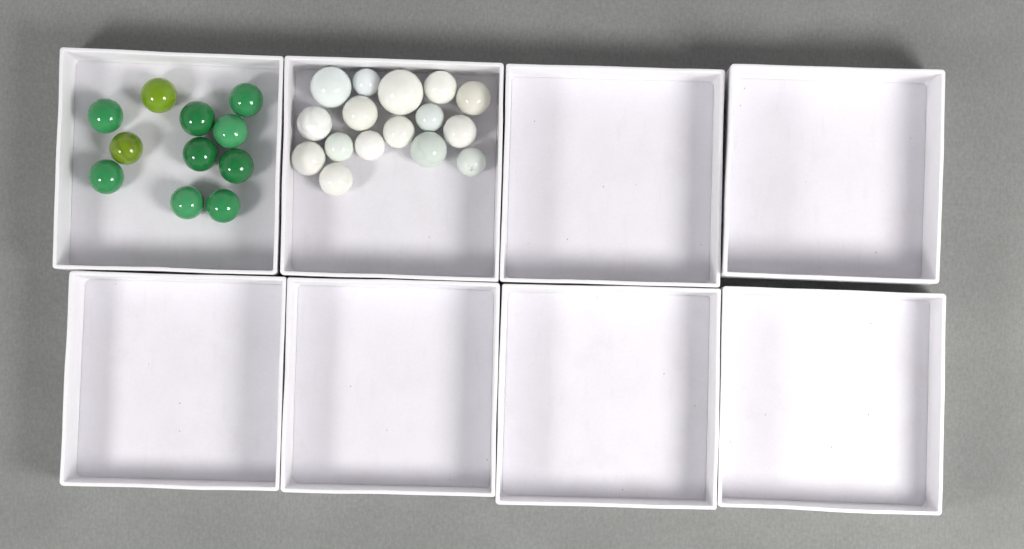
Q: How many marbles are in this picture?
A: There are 27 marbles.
